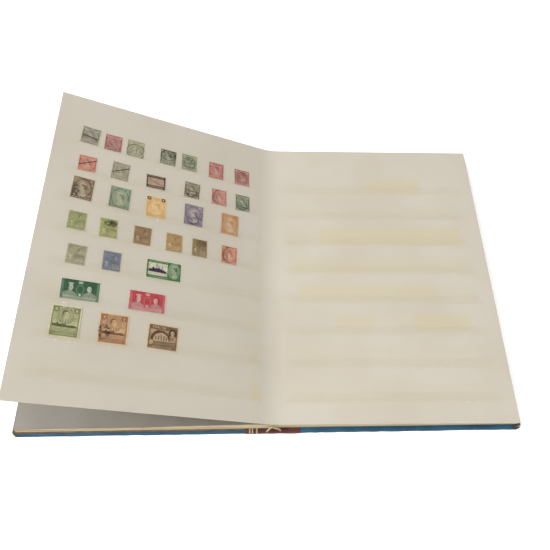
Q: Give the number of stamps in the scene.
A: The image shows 32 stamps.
